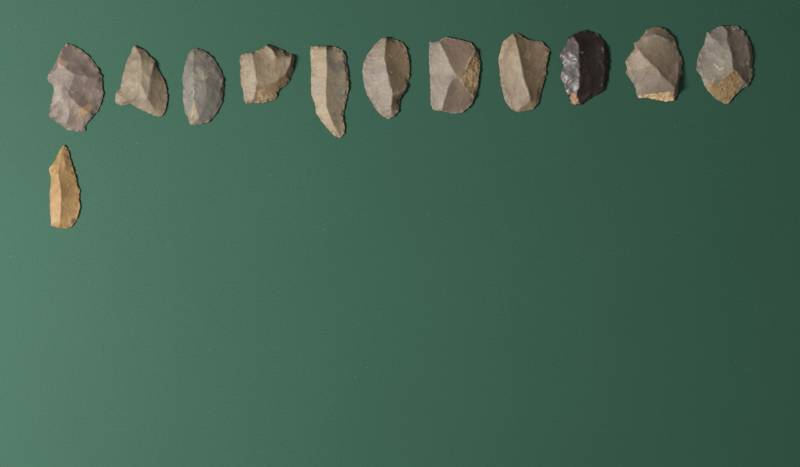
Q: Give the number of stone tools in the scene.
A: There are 12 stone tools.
